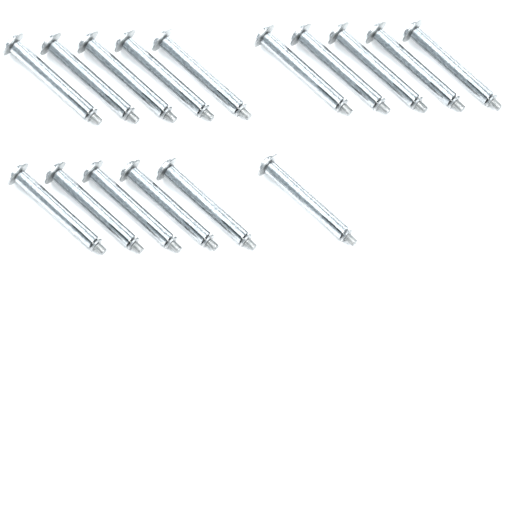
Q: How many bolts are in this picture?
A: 16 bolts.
